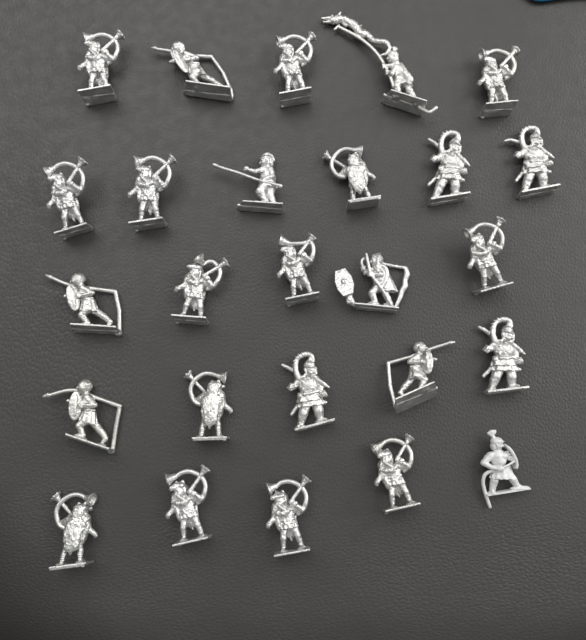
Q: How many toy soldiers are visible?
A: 26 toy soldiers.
